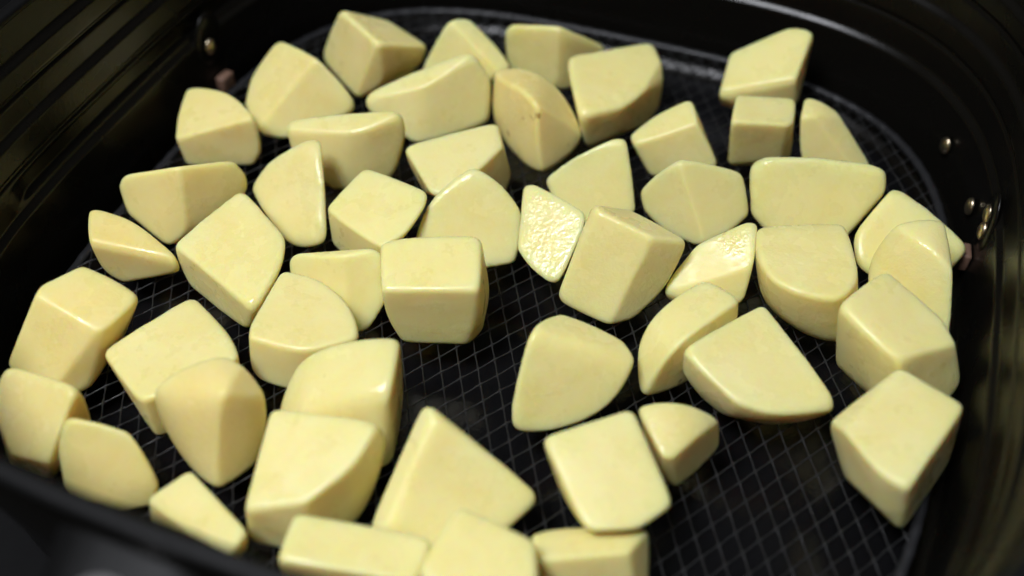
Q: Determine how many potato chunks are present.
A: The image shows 51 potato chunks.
